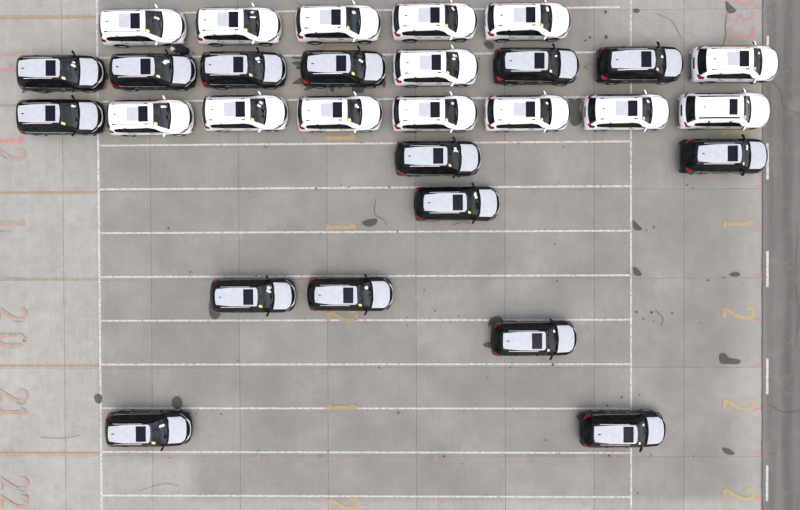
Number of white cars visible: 14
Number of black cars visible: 15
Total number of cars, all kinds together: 29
